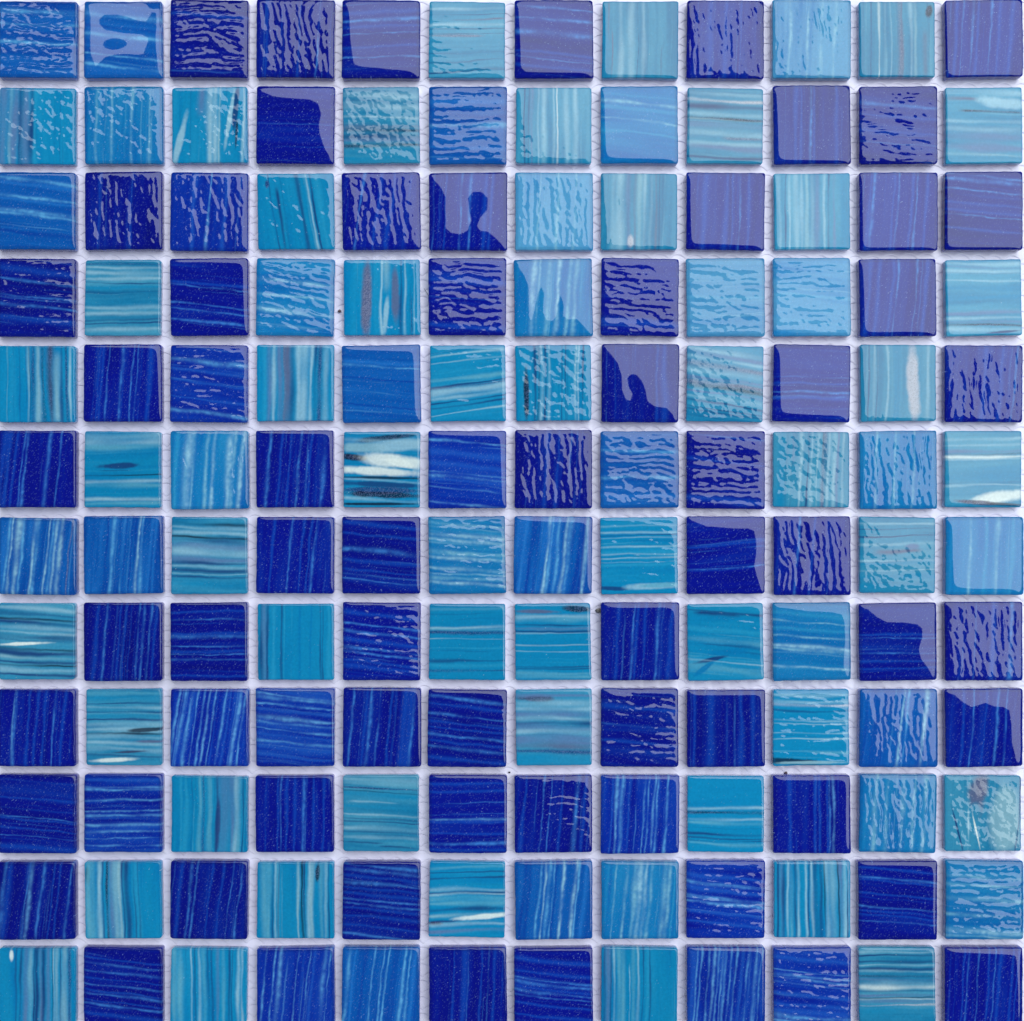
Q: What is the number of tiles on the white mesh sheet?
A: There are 144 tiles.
